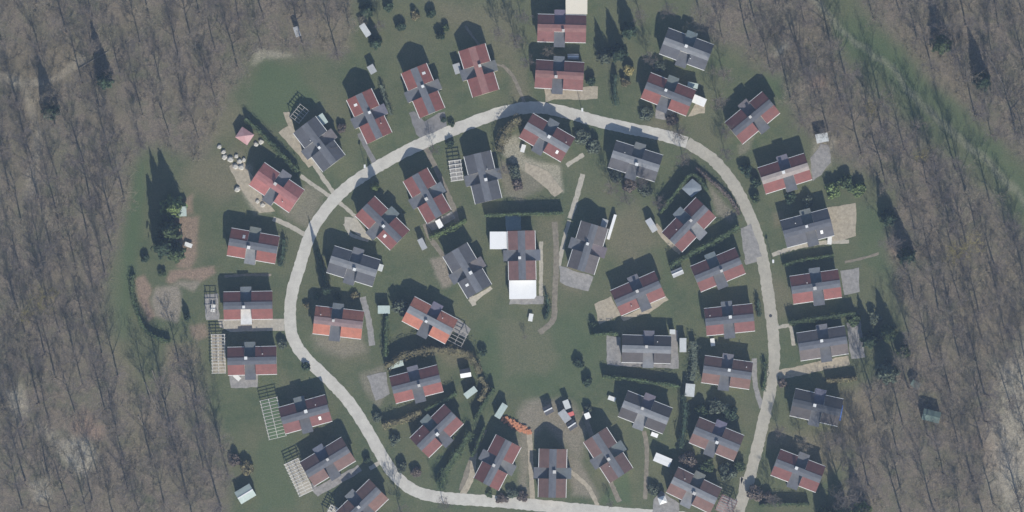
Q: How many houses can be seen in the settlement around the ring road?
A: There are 47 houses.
